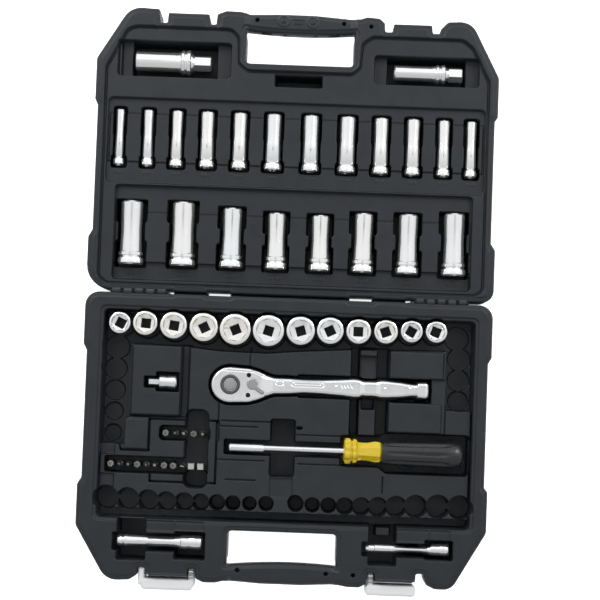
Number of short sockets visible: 12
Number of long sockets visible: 22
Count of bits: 16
